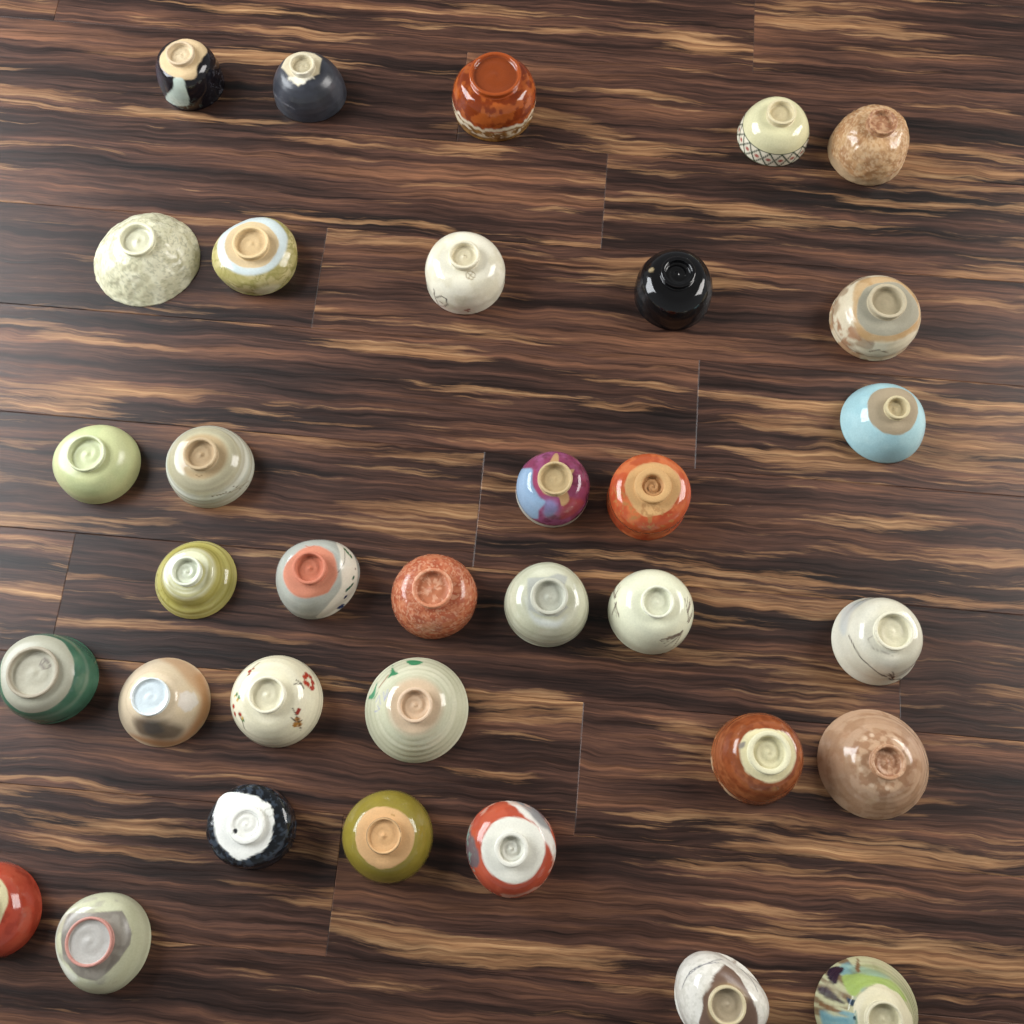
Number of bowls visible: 34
